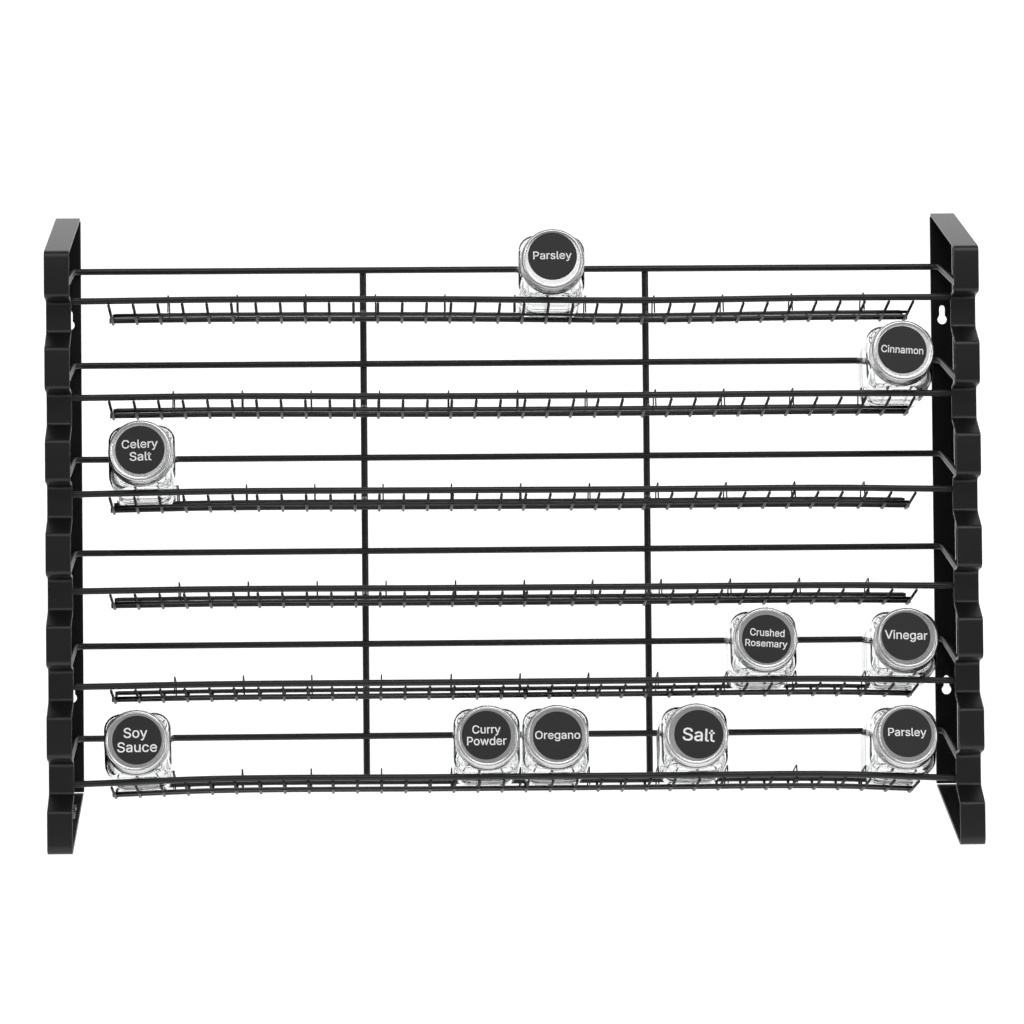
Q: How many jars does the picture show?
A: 10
